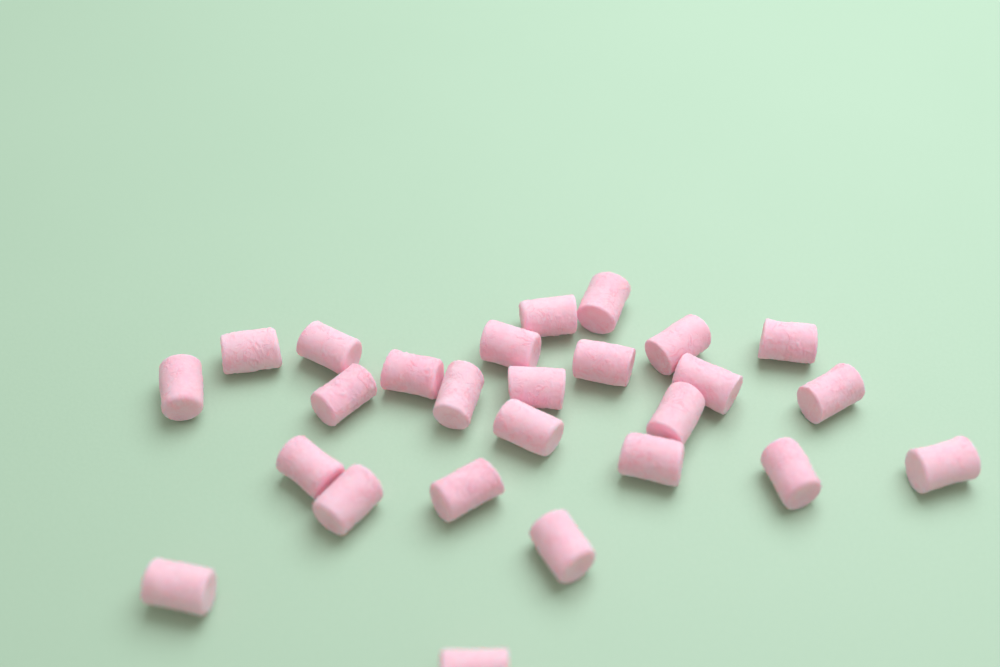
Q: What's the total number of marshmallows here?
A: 26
